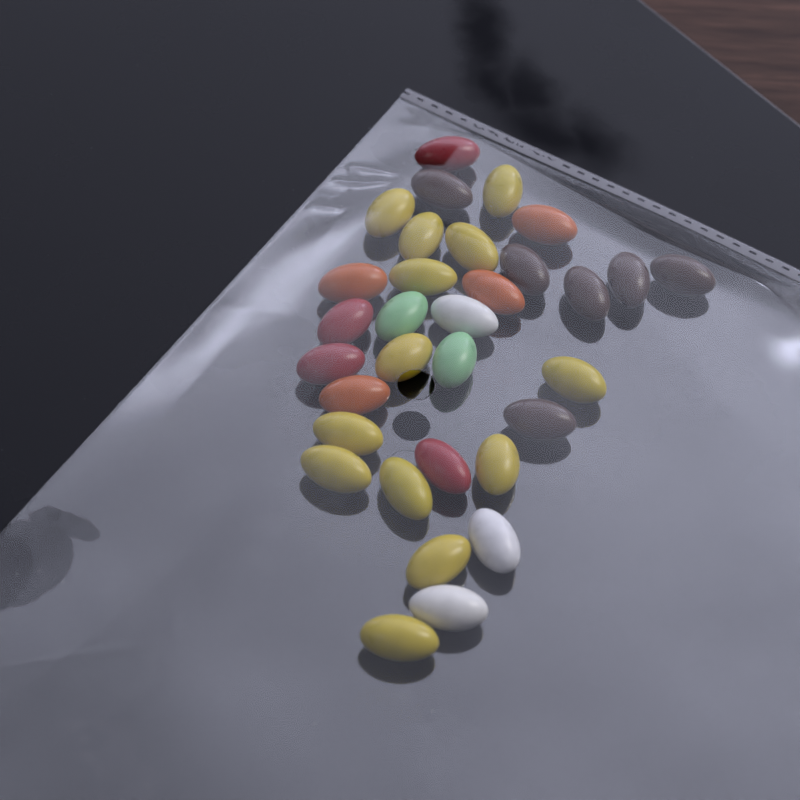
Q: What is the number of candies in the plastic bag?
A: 32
